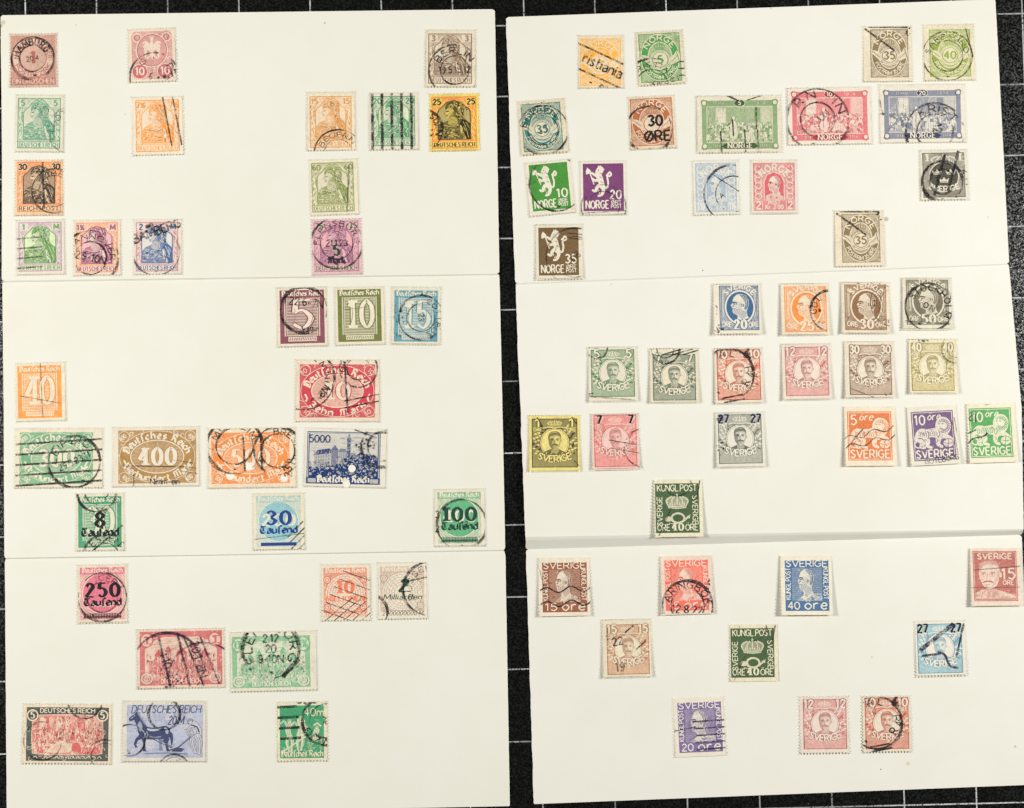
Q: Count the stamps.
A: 77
